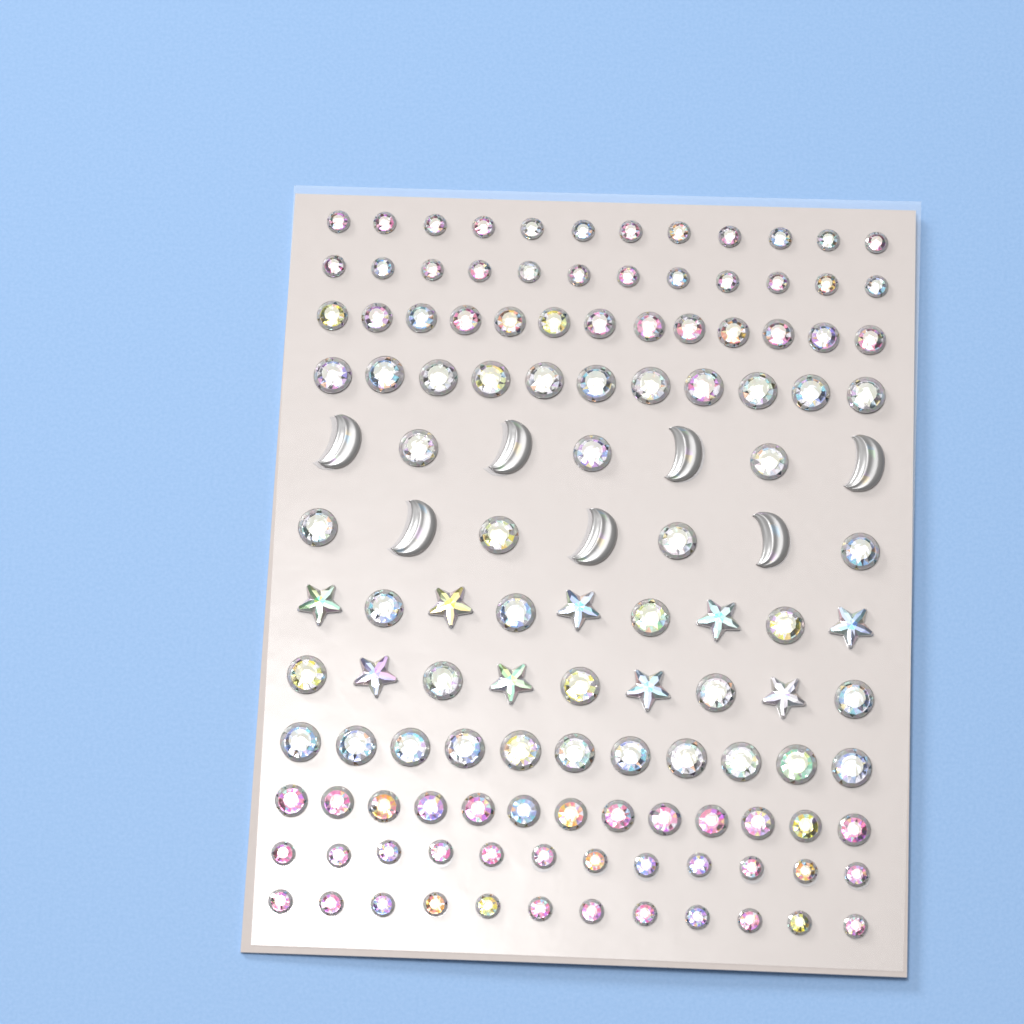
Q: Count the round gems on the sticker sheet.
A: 112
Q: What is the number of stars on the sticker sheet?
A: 9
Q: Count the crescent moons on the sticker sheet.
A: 7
